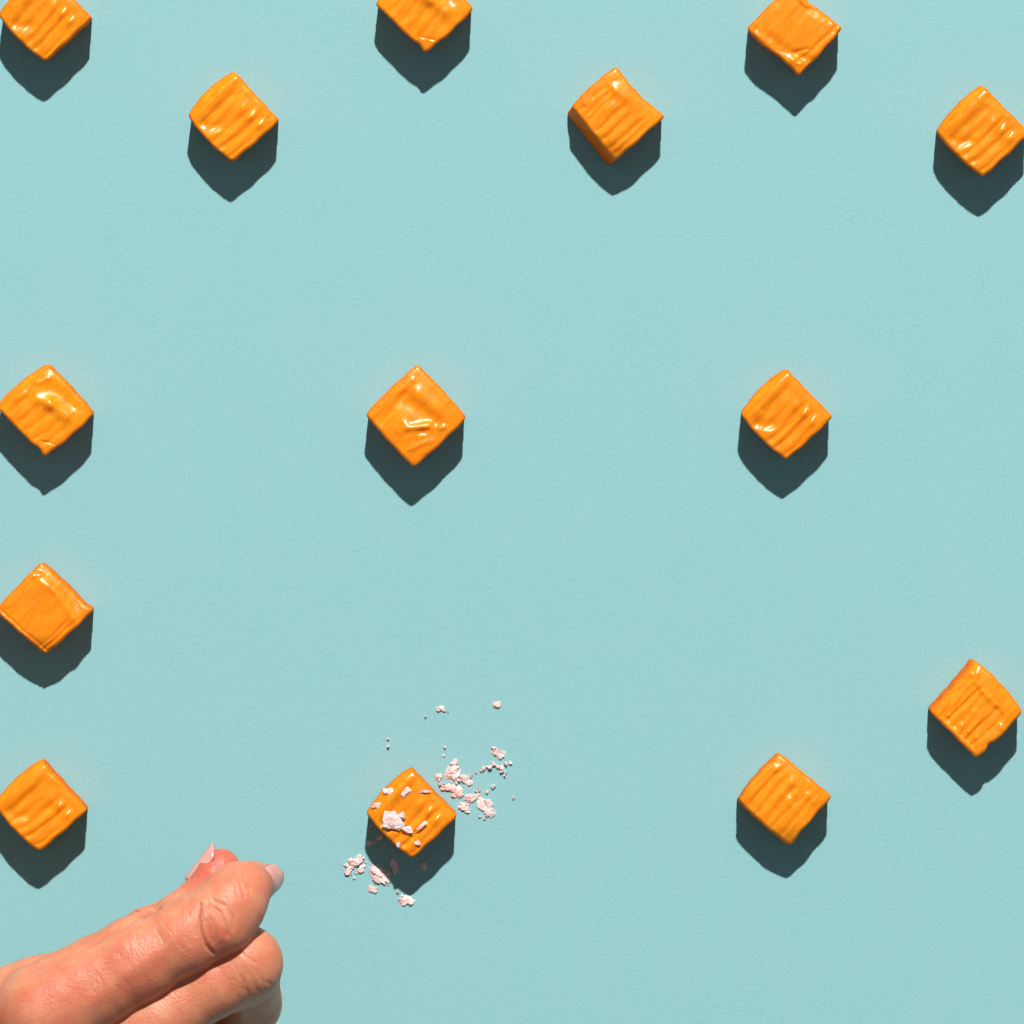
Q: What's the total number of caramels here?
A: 14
